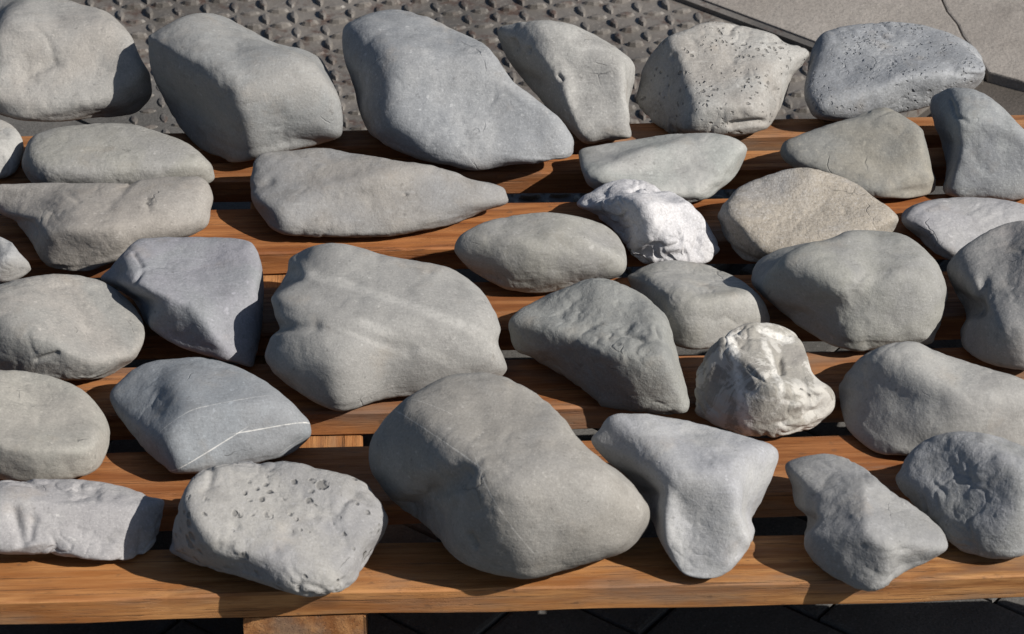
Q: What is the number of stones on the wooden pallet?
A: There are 35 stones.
